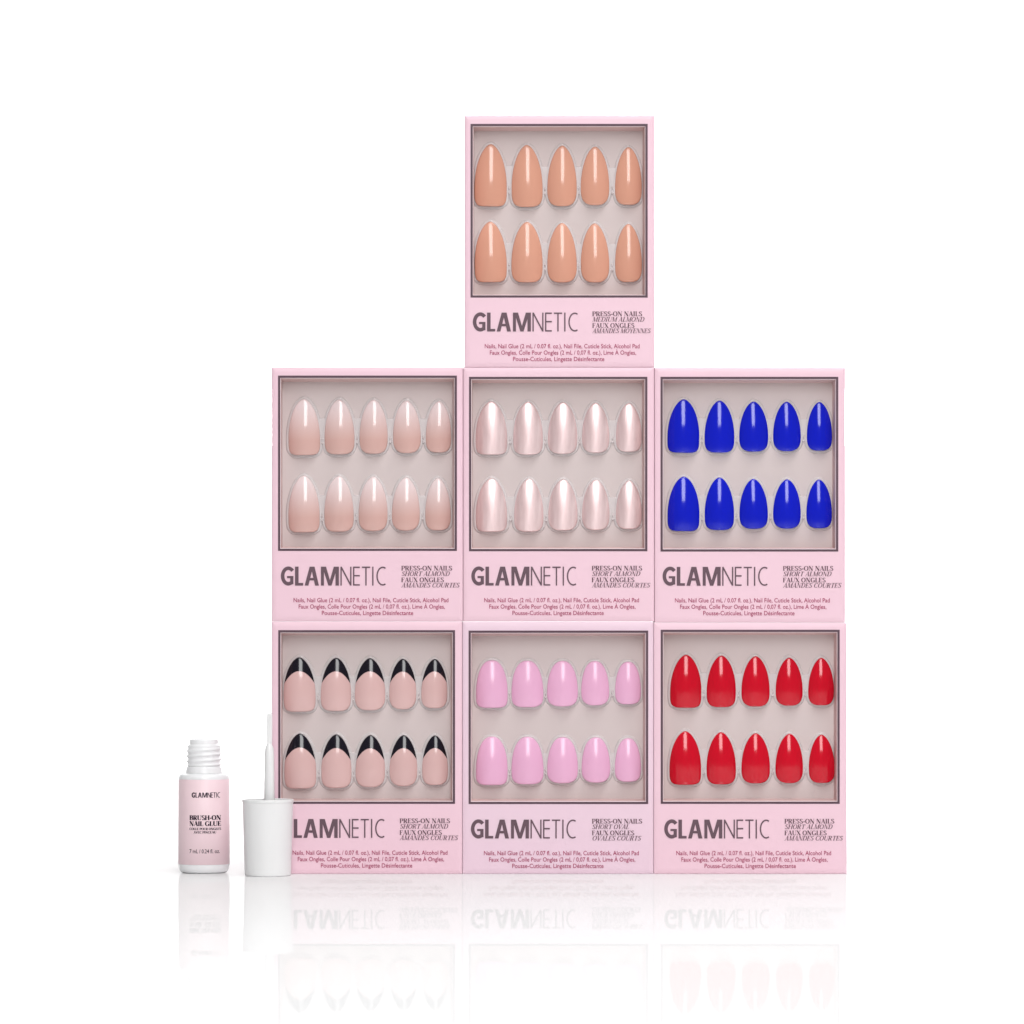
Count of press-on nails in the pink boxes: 70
